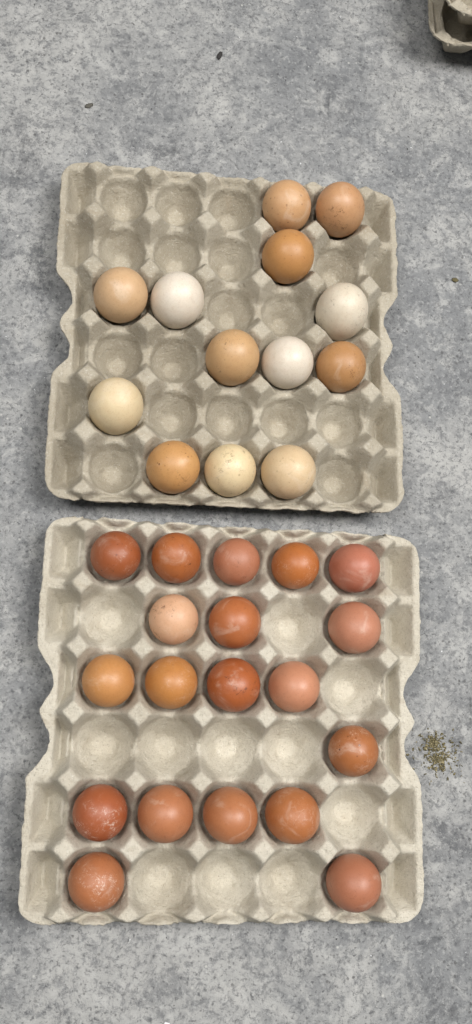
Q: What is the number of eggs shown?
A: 32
